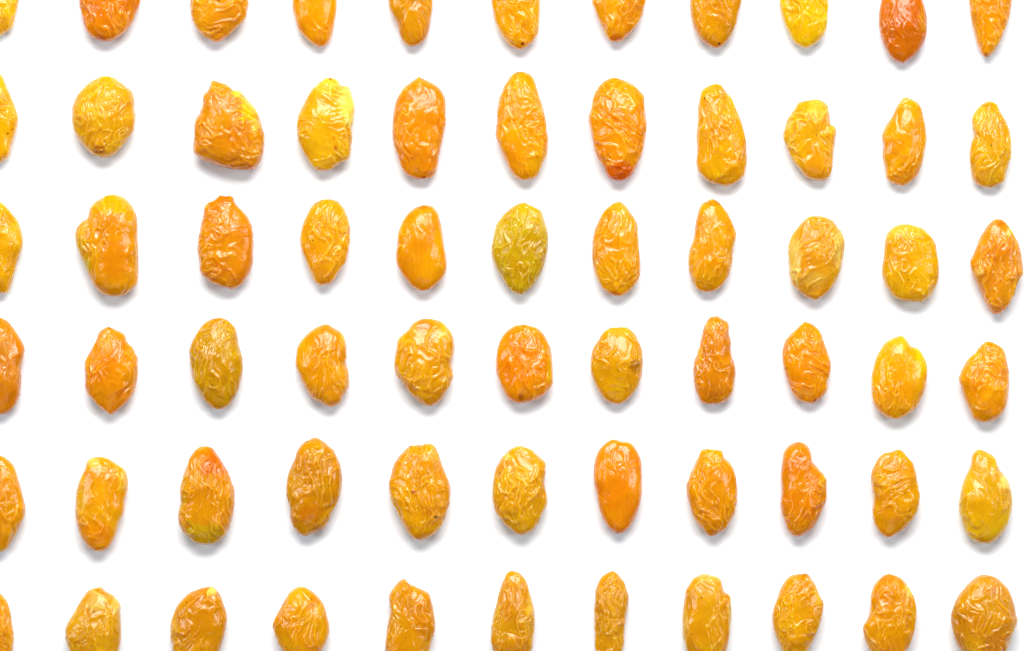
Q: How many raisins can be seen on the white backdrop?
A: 66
